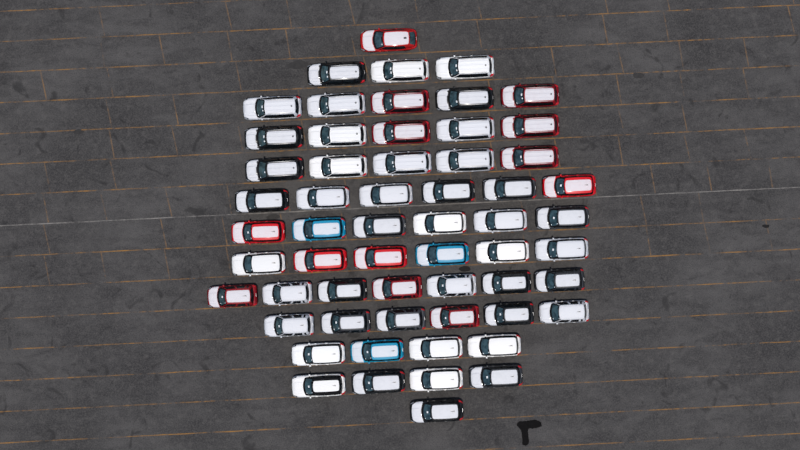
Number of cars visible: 59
